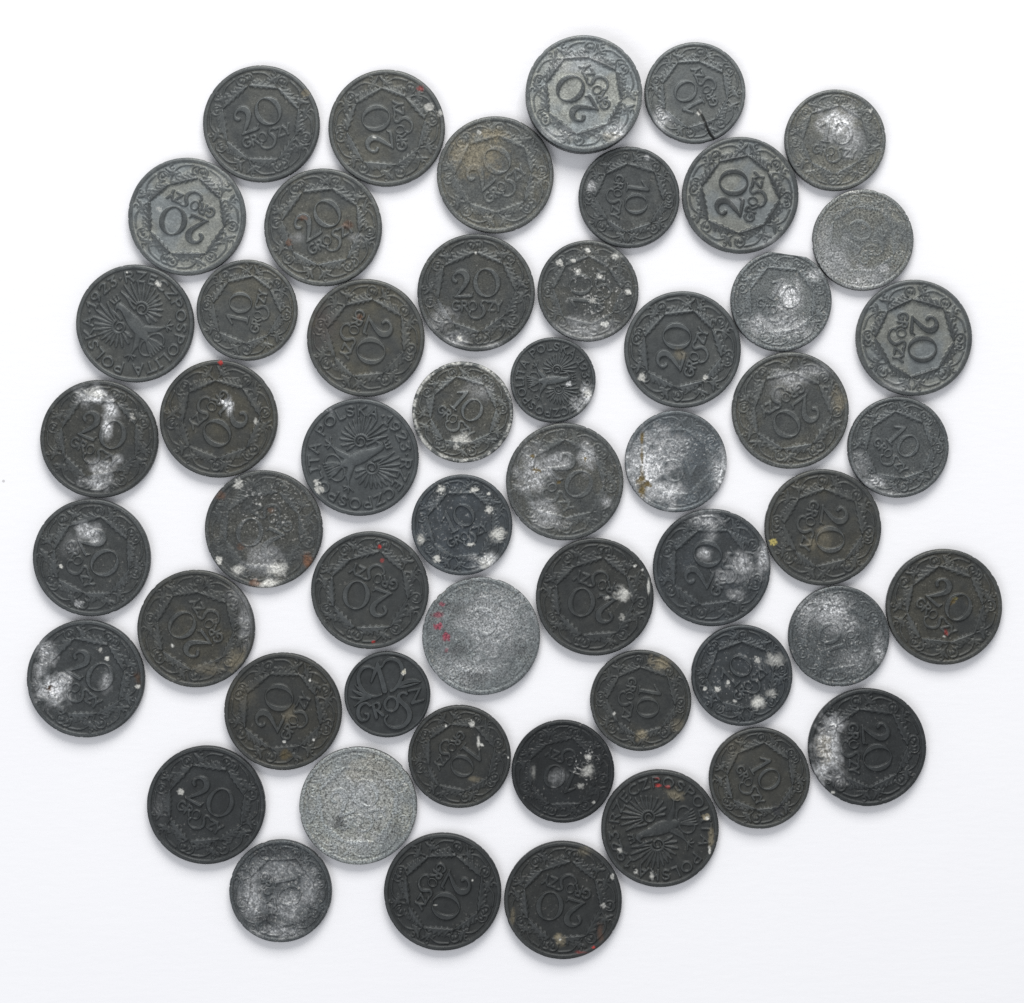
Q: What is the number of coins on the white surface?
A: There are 54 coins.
